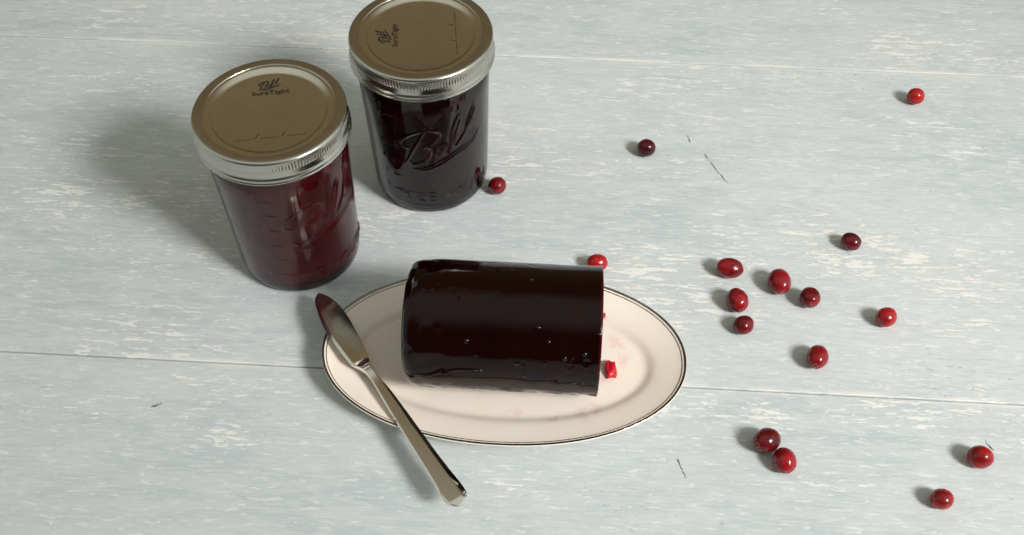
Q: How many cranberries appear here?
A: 16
